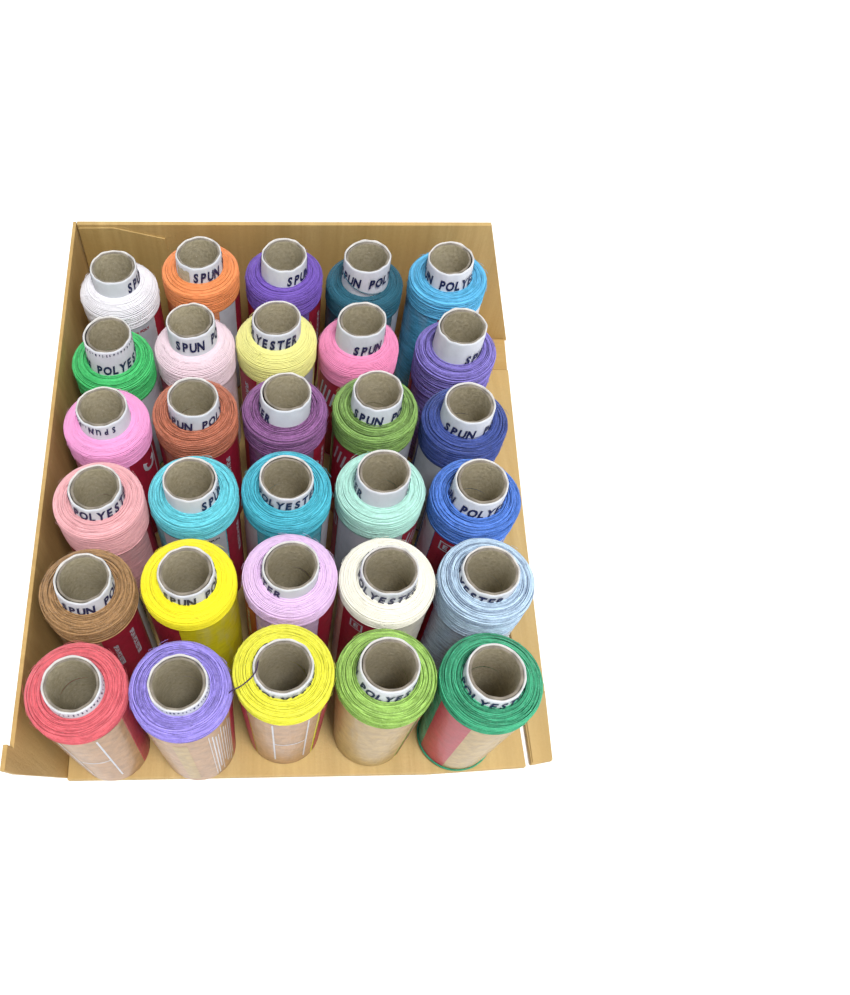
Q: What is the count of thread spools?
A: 30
